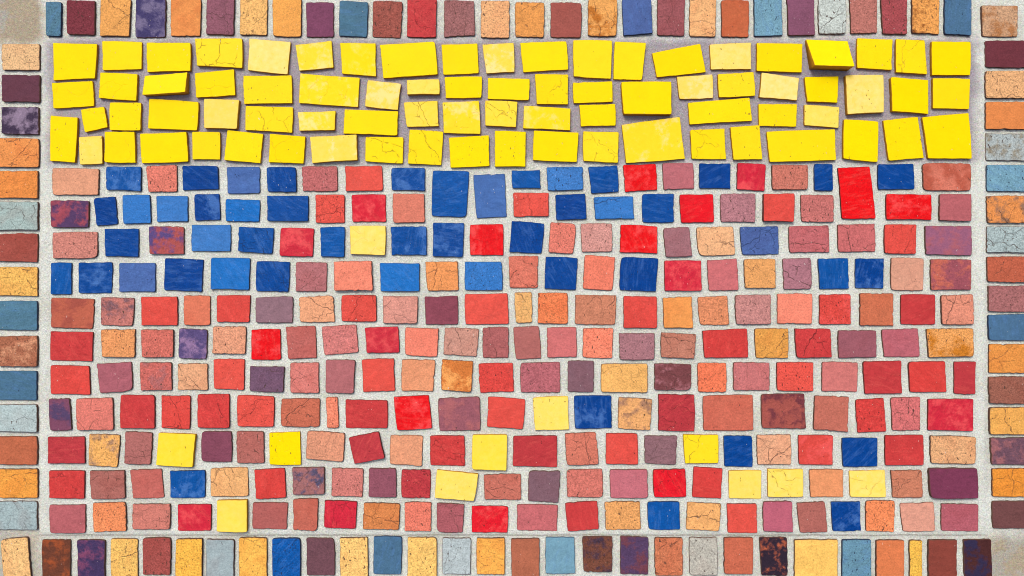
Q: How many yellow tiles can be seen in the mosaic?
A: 87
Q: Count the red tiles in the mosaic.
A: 63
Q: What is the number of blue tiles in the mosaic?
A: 61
